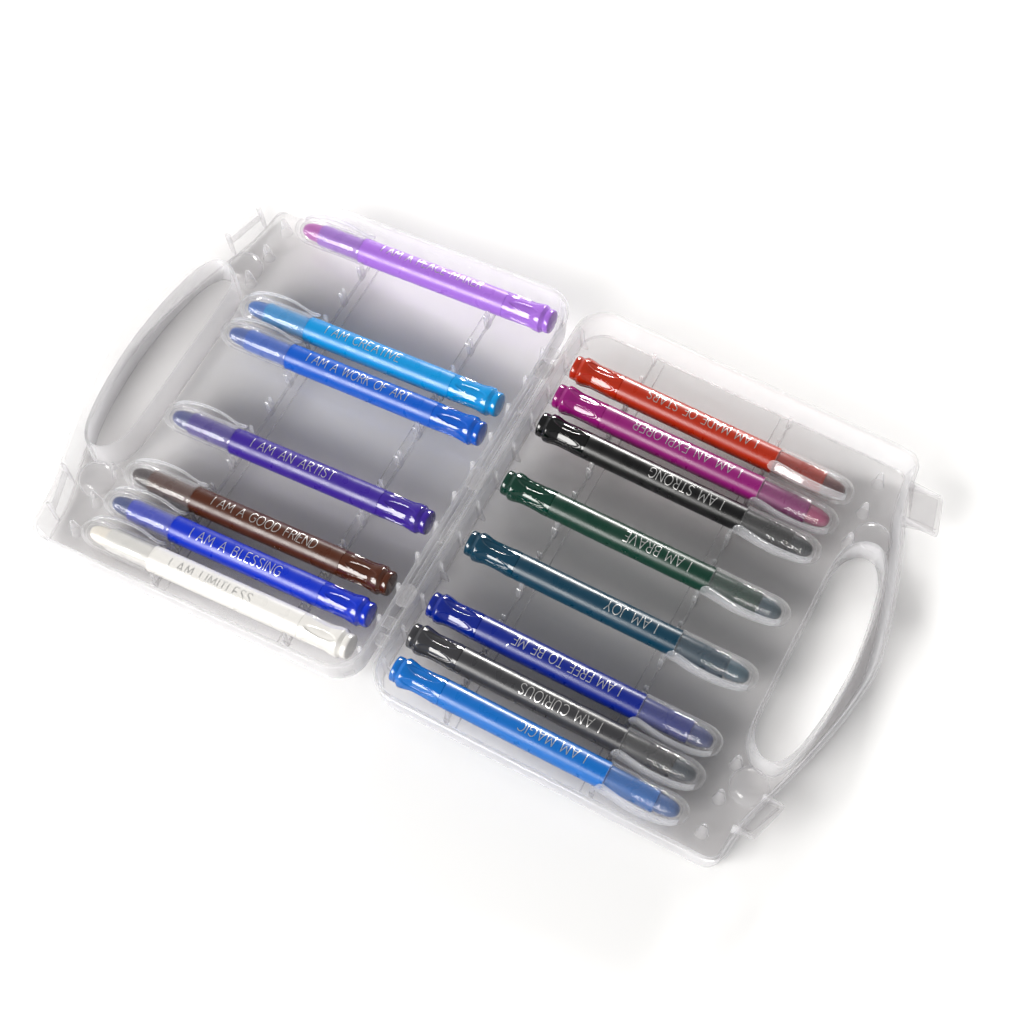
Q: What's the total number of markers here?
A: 15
